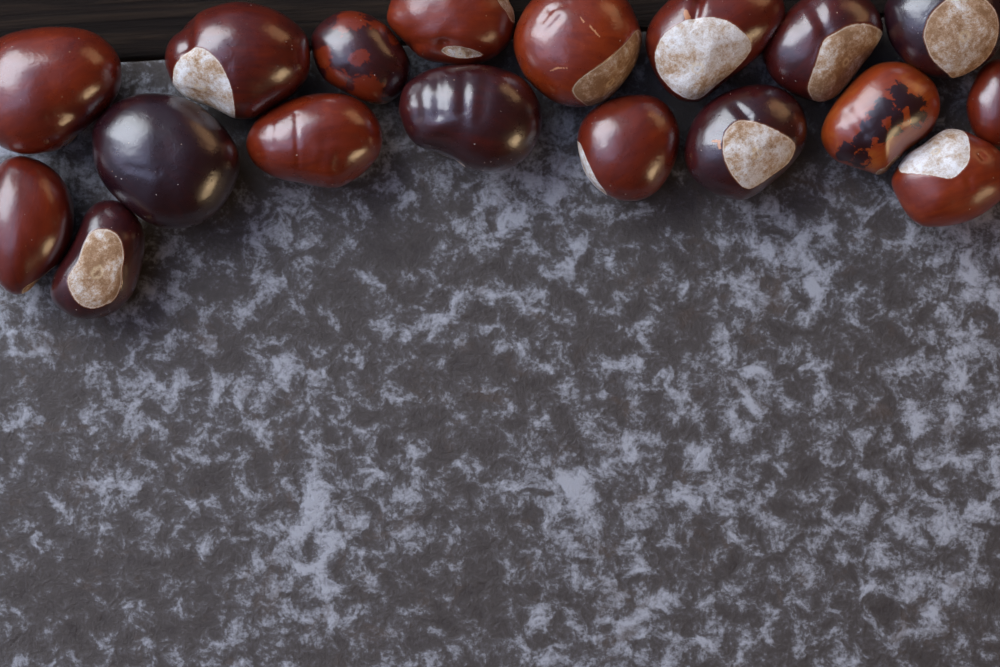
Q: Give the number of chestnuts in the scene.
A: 18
